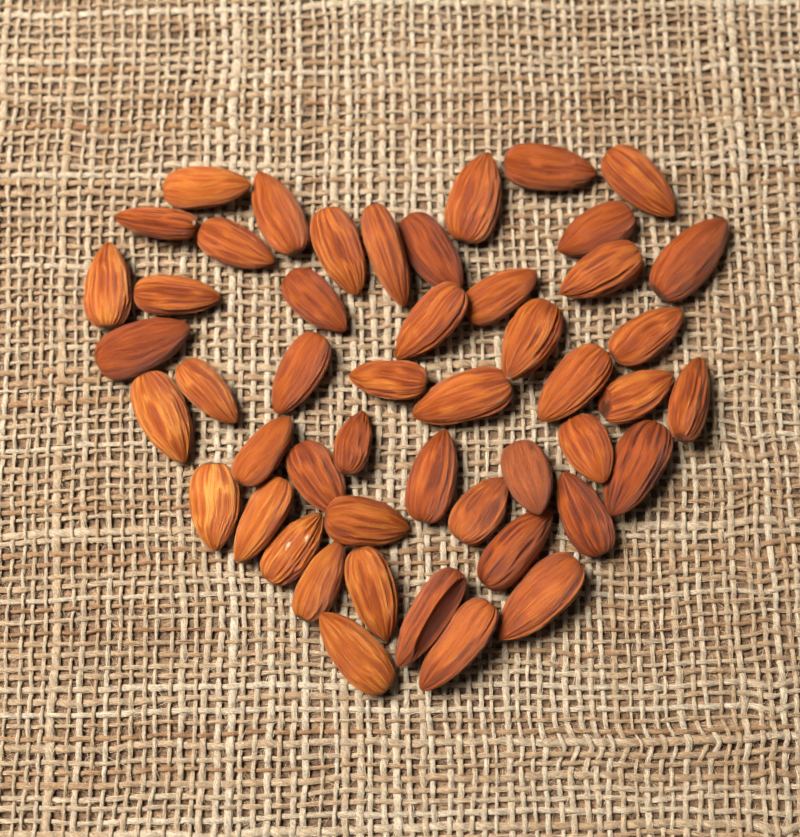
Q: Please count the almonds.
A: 49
